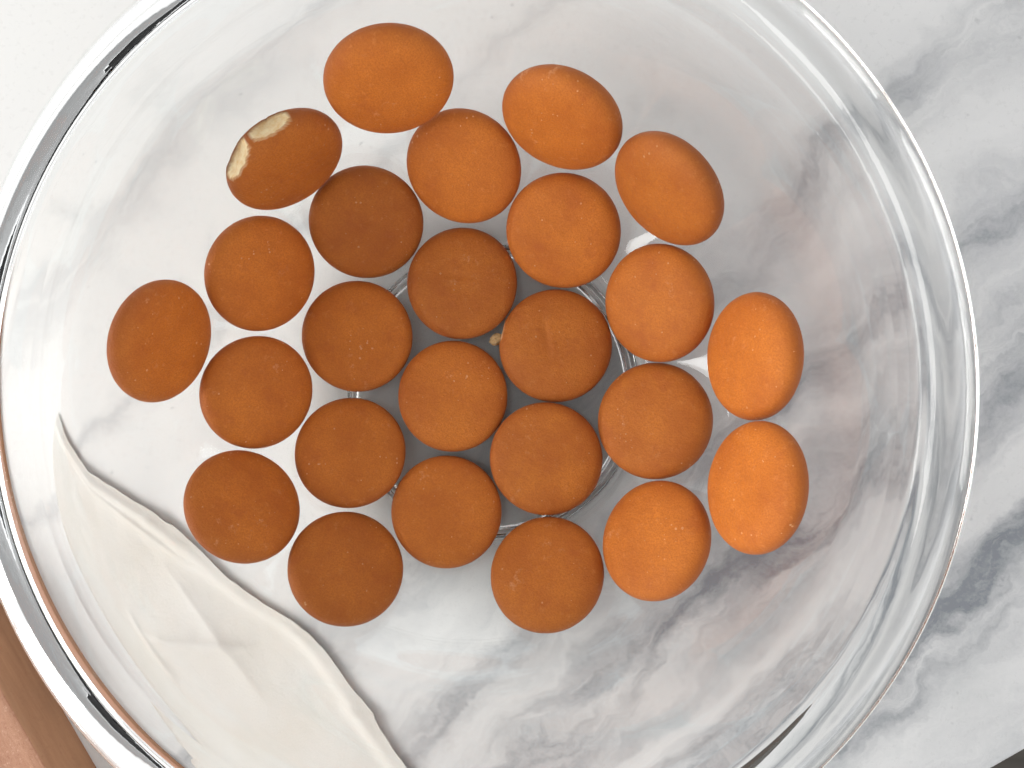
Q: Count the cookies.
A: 25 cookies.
